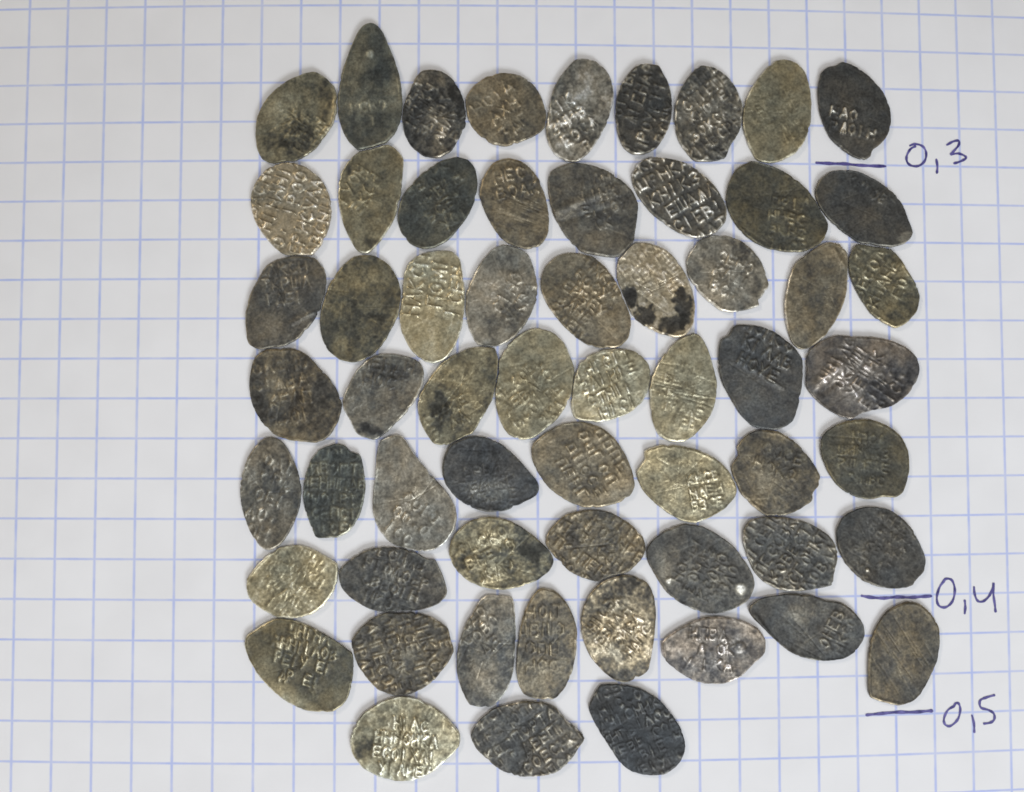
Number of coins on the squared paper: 60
